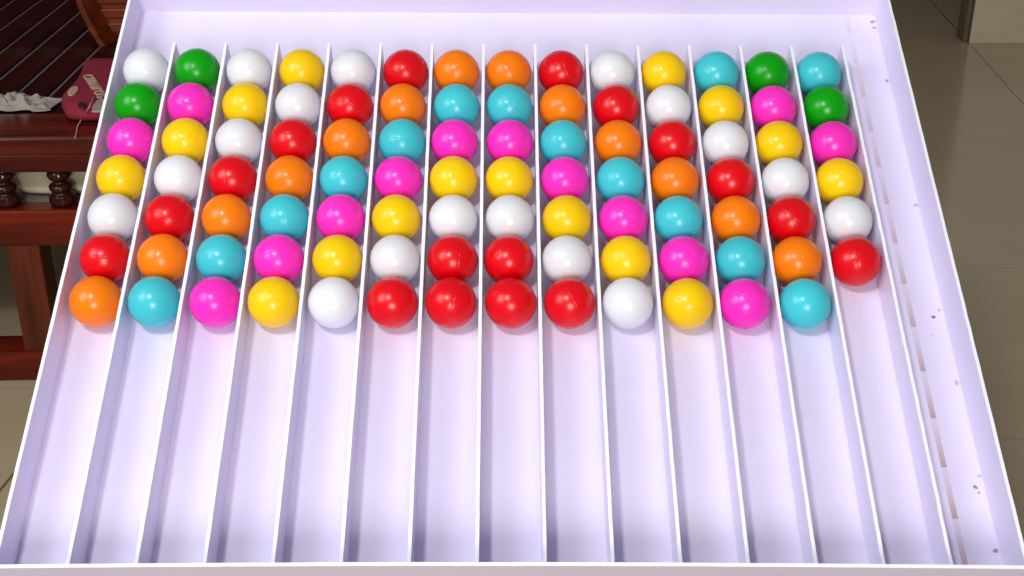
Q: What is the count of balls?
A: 97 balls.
